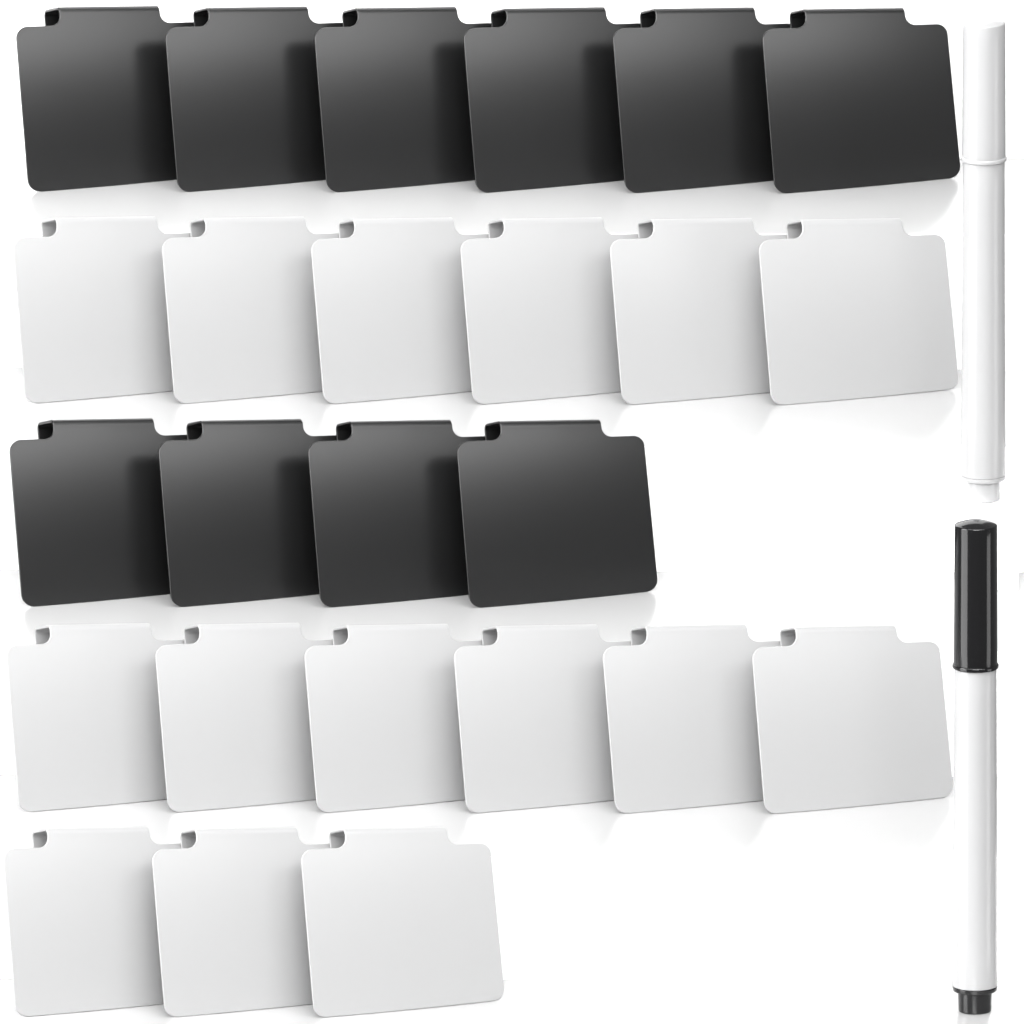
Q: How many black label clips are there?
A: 10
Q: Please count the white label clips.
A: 15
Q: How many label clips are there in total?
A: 25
